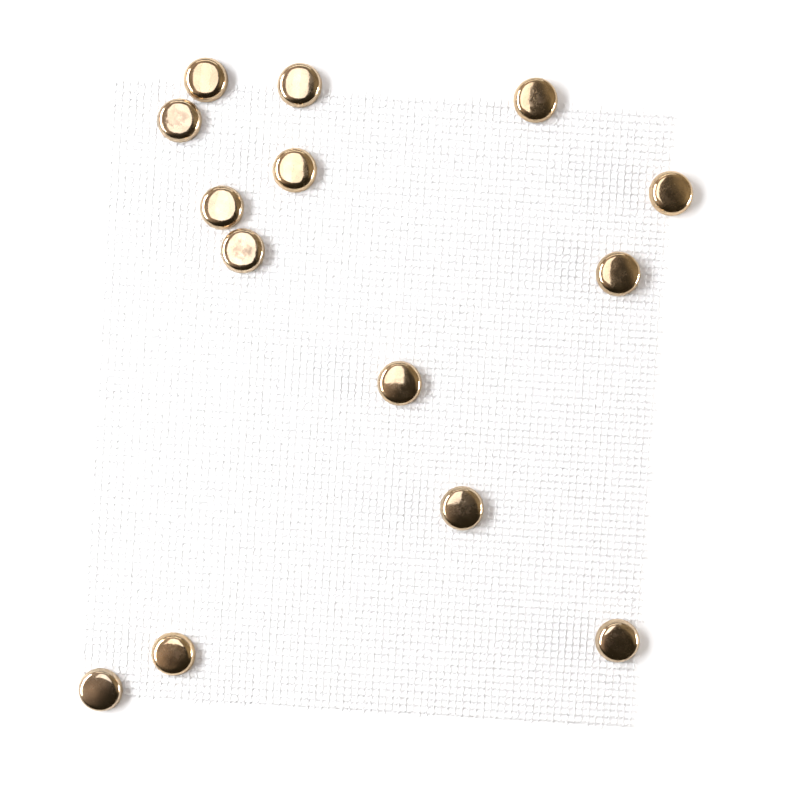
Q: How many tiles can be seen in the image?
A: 14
